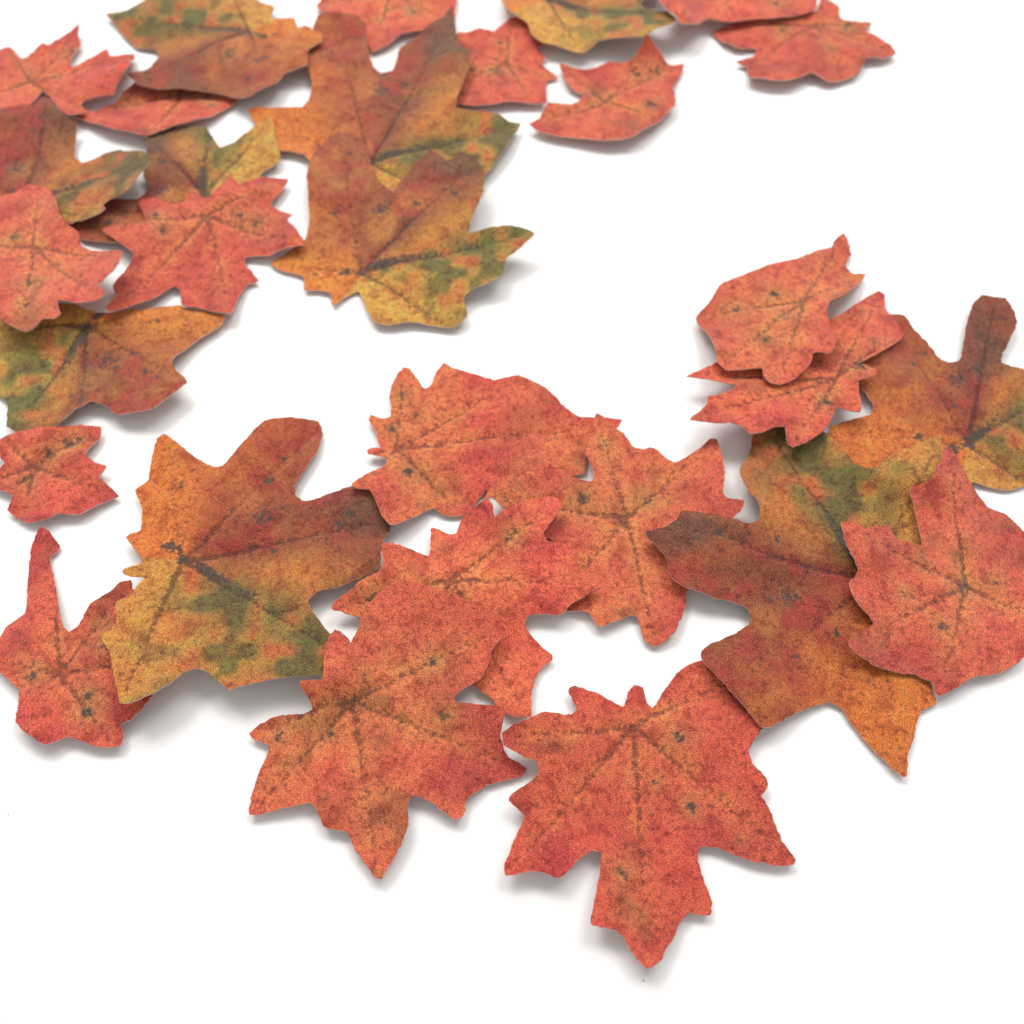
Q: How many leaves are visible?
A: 29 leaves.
